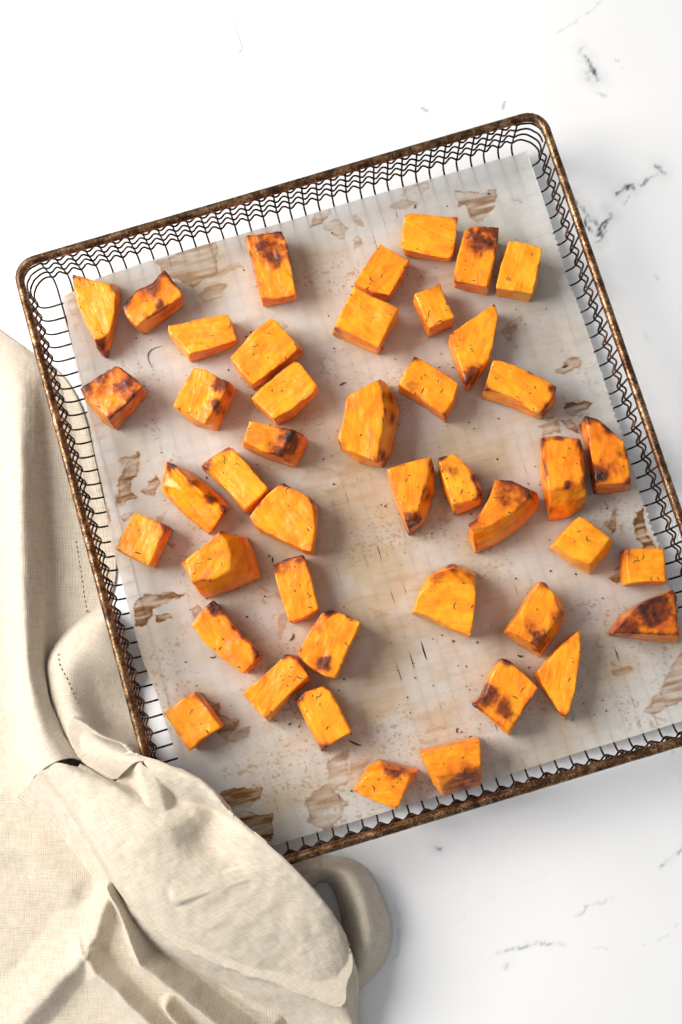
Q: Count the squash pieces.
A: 44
